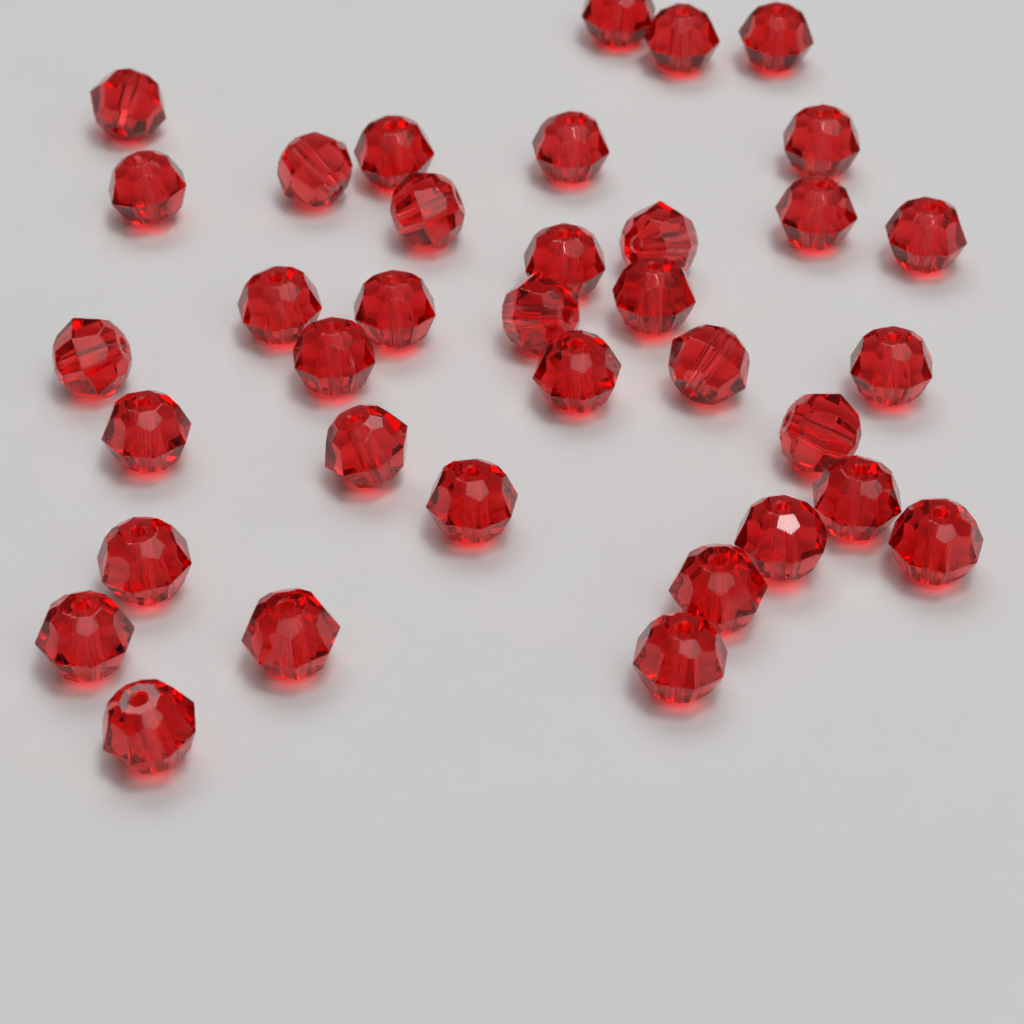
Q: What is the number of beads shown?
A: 36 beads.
